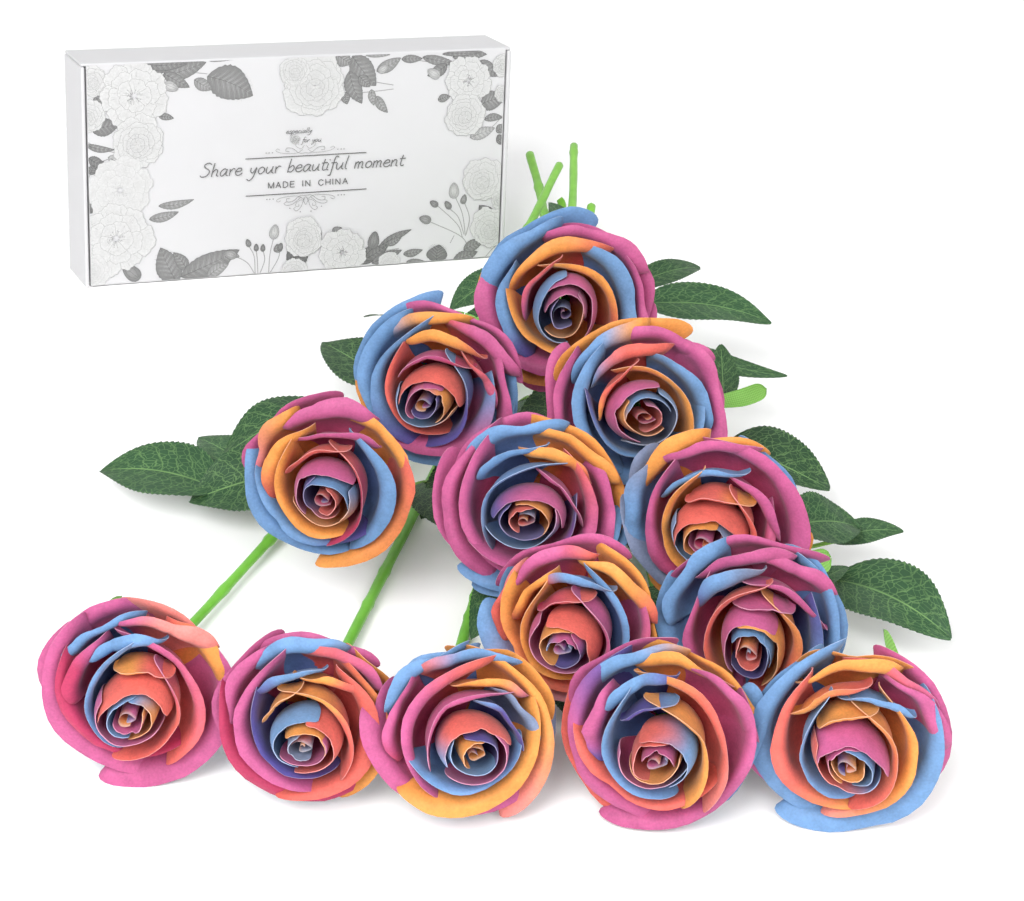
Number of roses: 13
